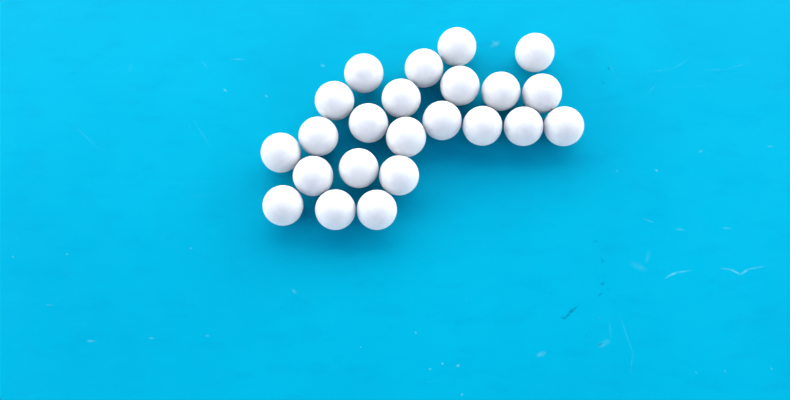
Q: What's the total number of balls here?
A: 23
